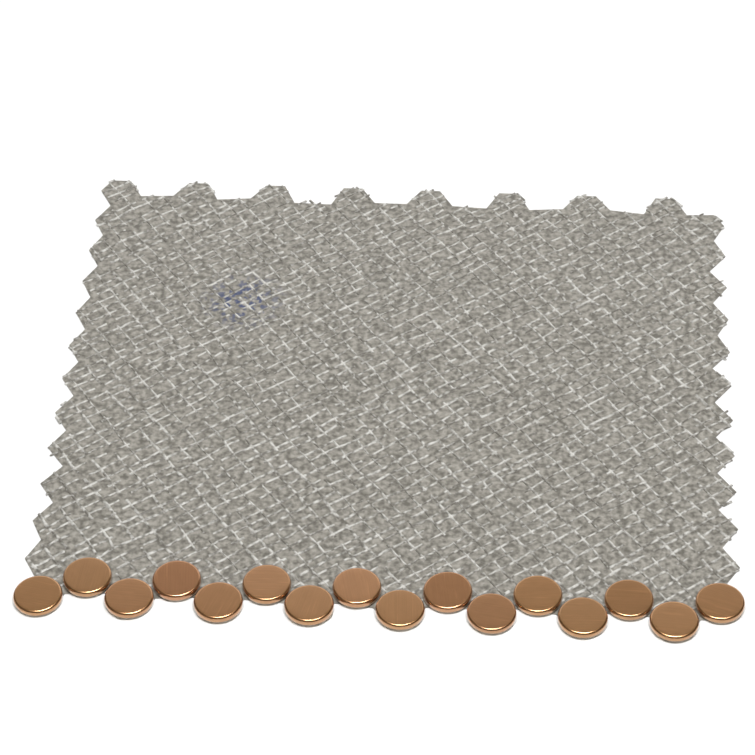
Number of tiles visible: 16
